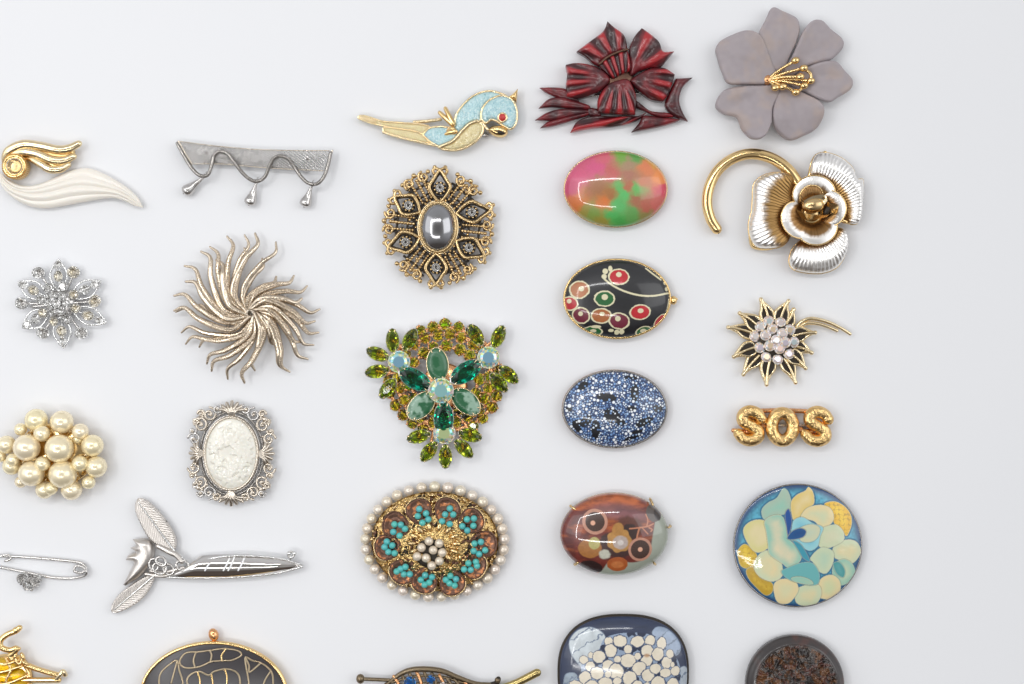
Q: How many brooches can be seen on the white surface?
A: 27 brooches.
